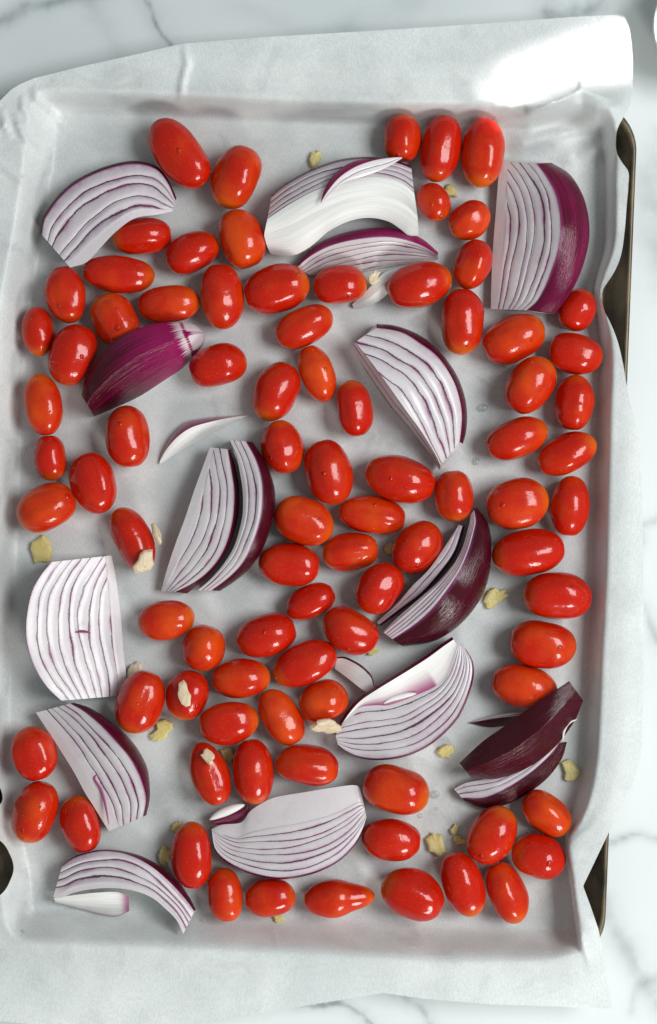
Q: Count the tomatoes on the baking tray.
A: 86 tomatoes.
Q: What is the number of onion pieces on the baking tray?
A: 22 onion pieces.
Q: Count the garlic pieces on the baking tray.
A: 23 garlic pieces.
